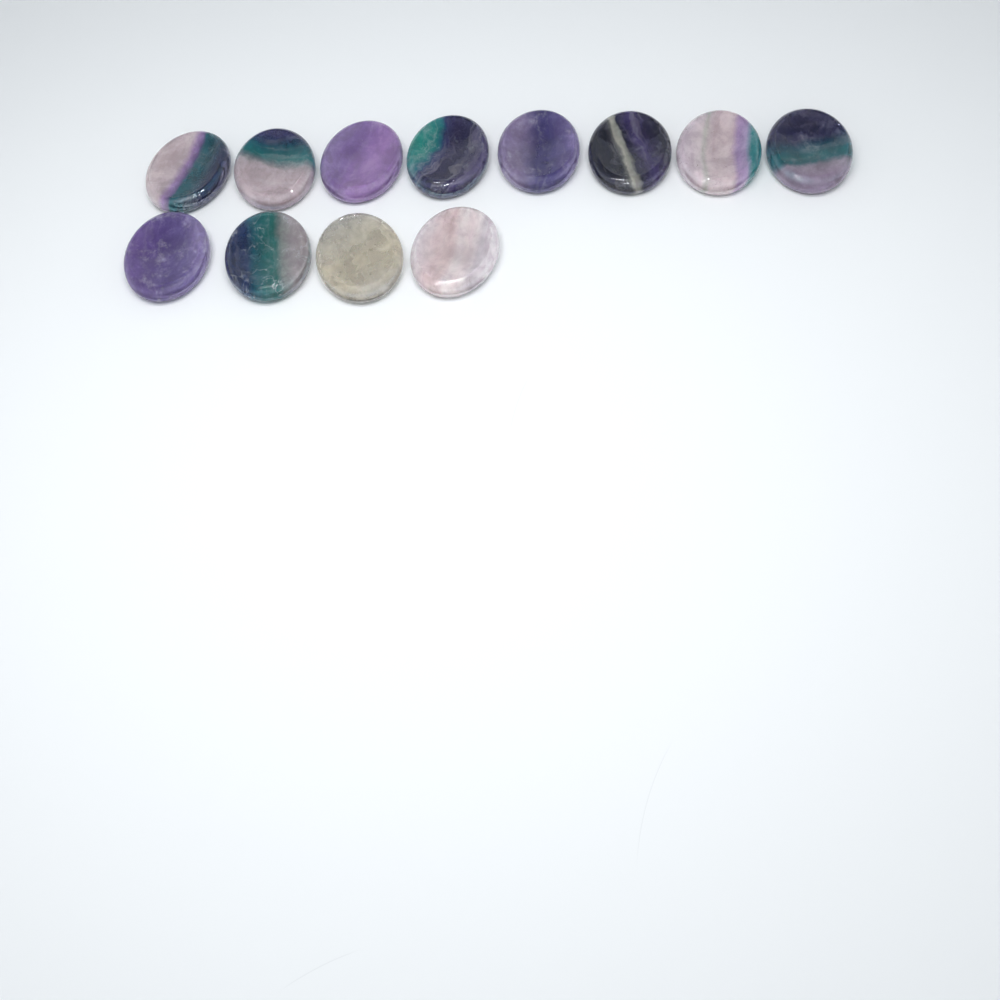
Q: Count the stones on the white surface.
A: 12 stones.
